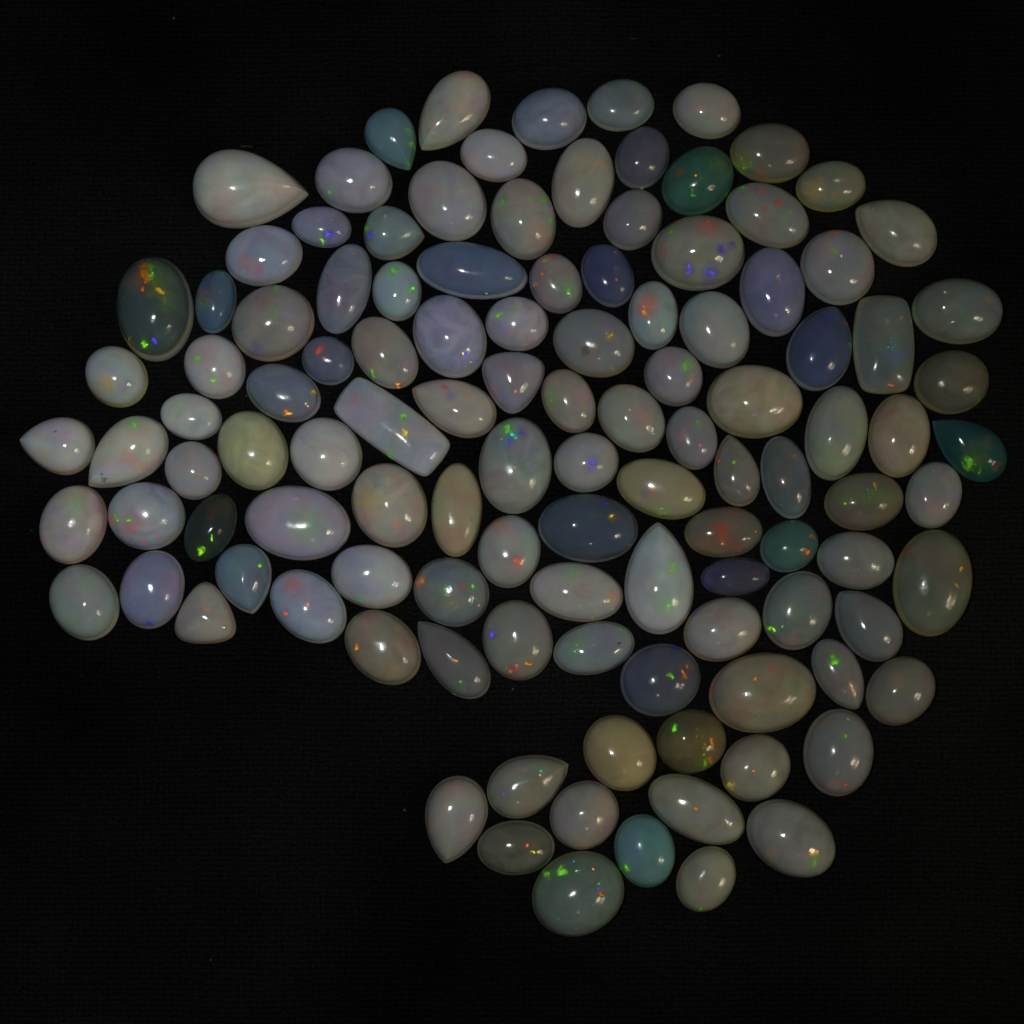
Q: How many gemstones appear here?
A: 116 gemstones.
